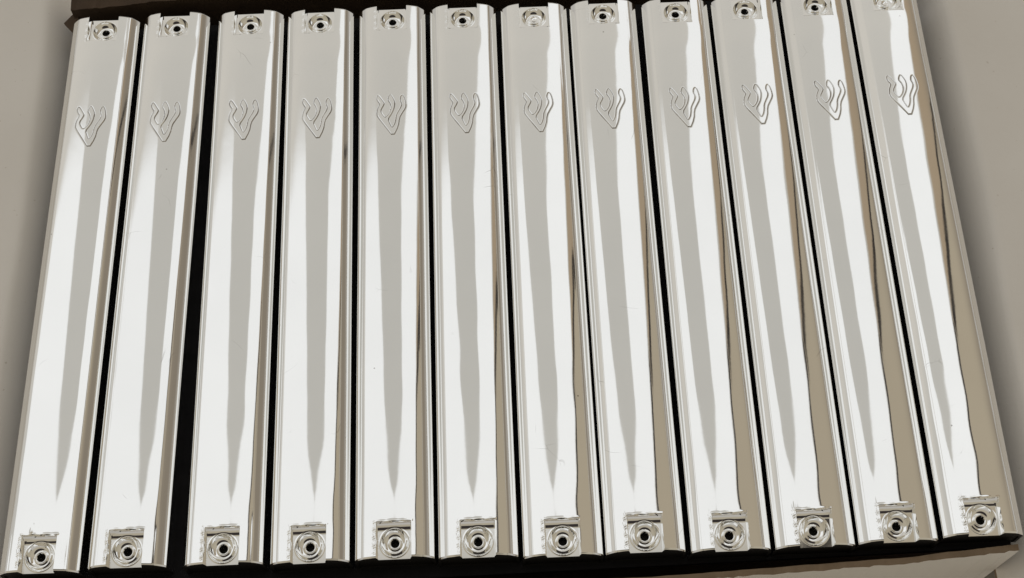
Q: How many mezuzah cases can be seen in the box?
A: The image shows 12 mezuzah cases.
